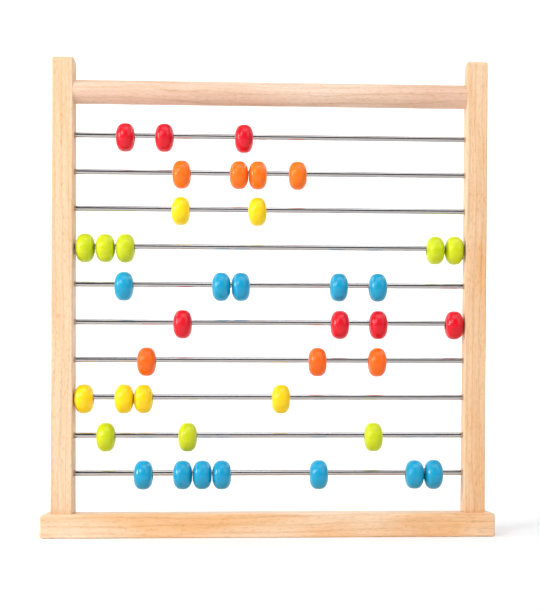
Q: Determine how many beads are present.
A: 40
